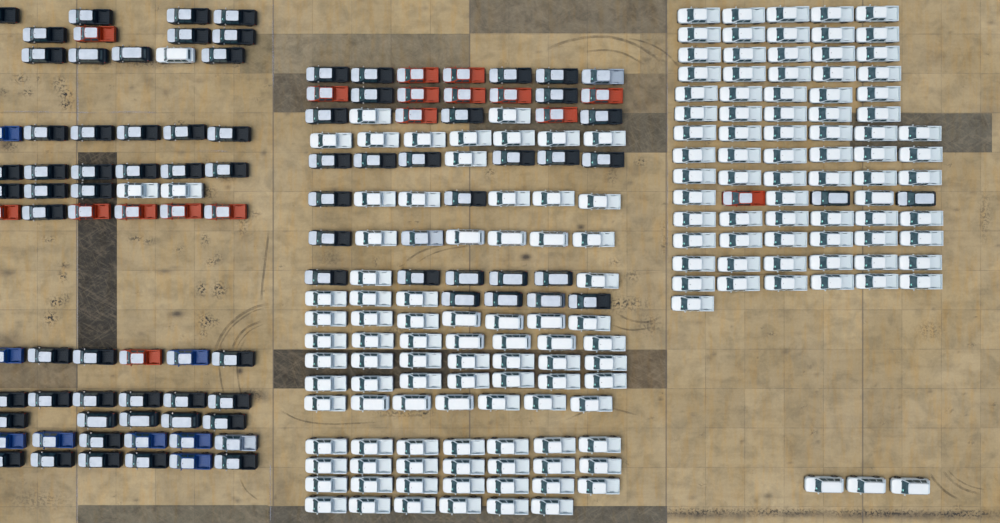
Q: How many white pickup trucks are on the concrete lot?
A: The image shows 152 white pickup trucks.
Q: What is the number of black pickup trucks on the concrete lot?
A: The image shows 62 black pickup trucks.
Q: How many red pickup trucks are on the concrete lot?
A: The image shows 17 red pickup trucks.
